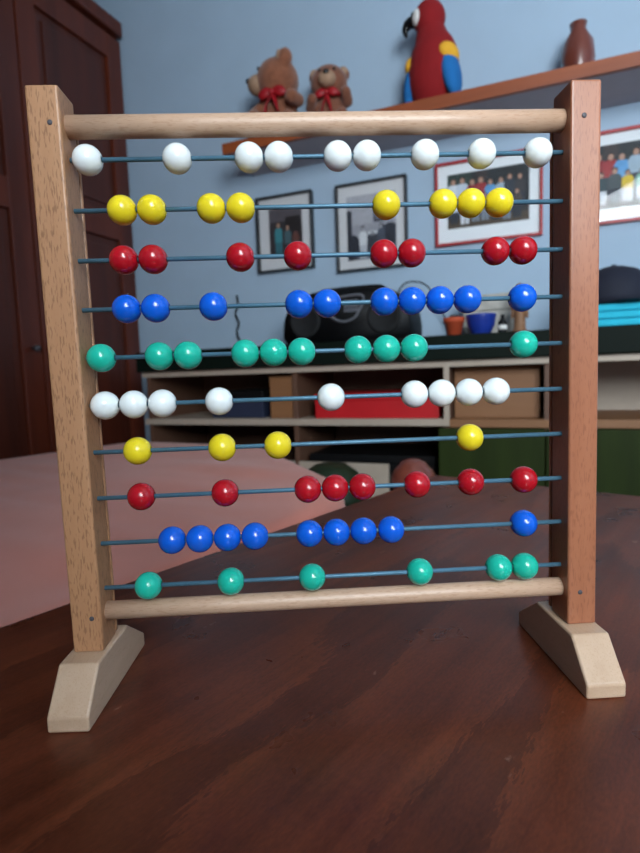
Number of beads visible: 81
